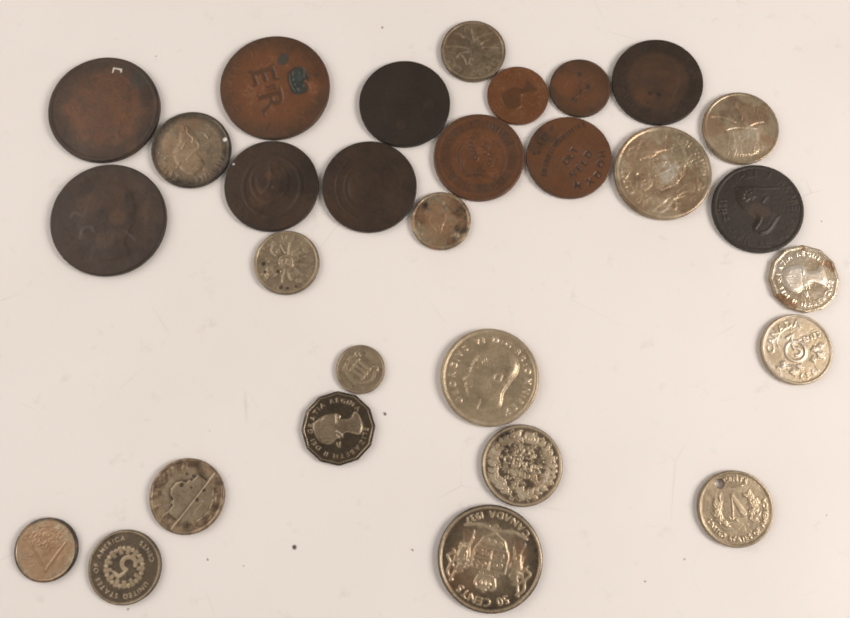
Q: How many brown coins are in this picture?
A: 12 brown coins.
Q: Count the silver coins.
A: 17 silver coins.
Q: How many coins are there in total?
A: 29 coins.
